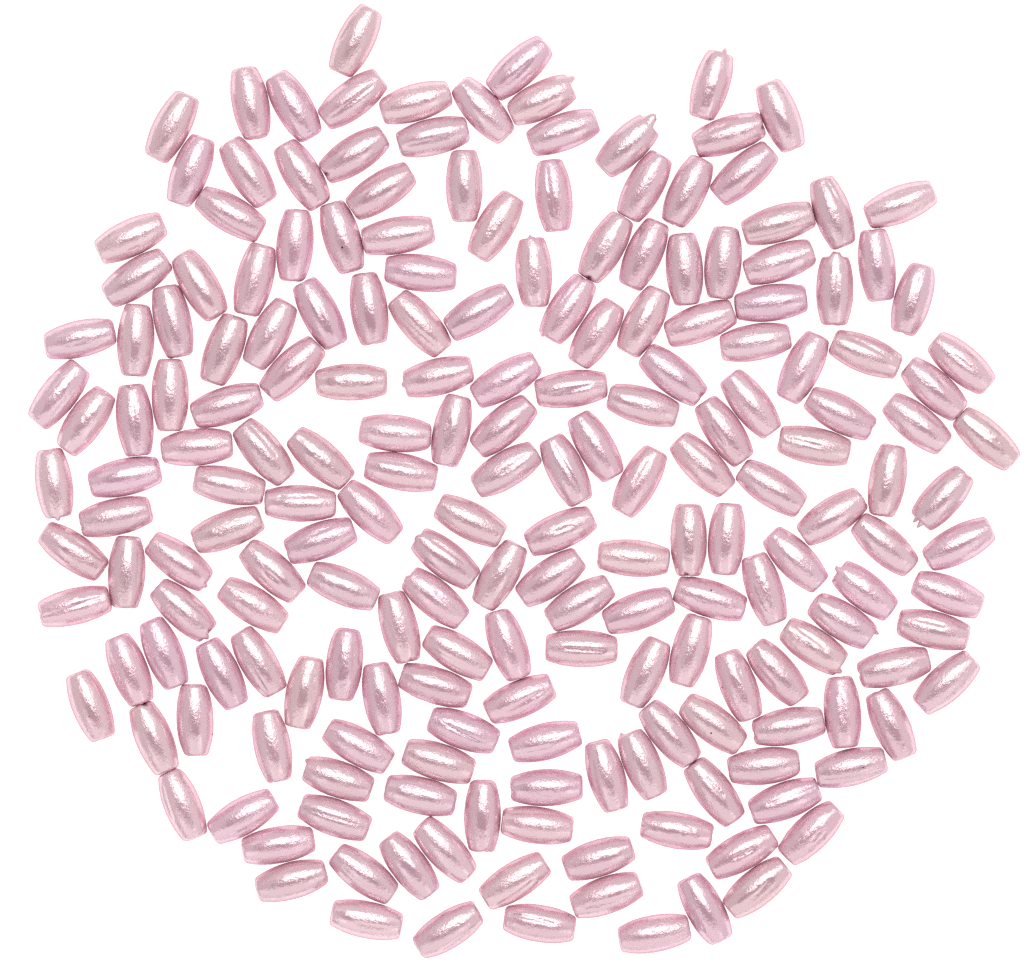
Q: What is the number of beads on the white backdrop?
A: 200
